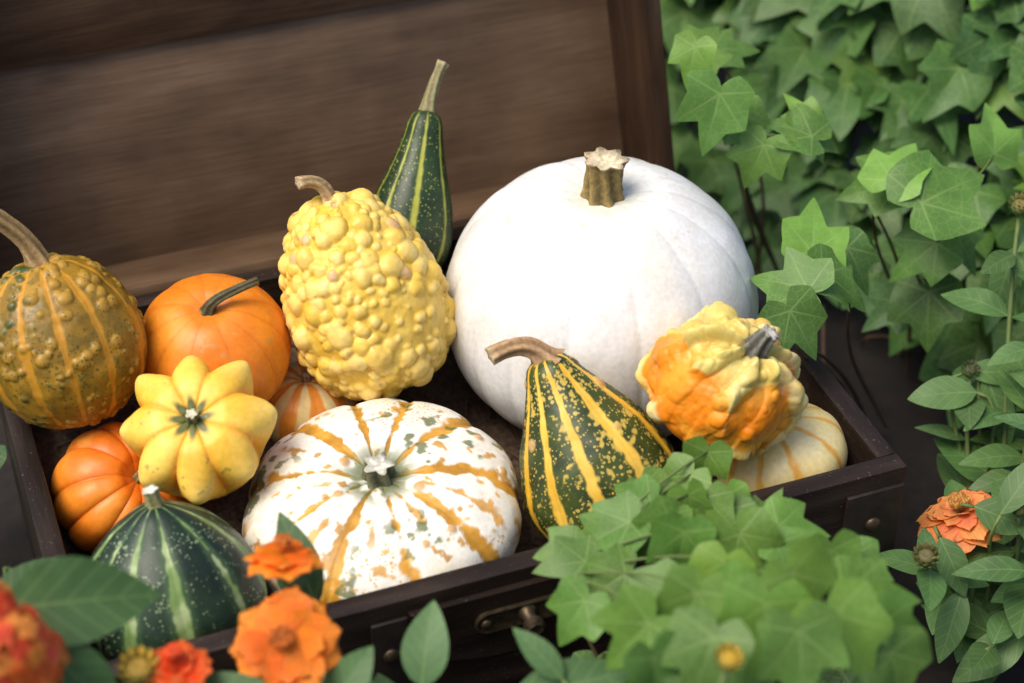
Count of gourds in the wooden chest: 13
